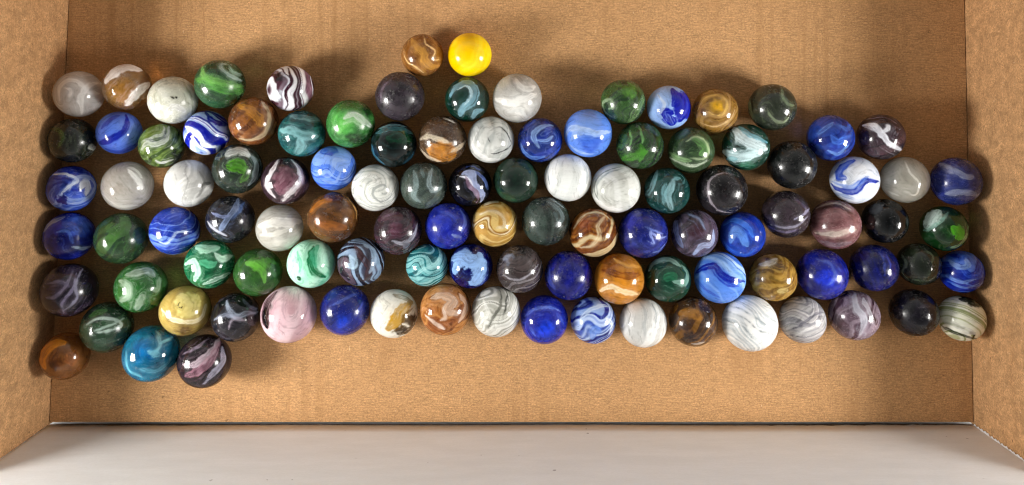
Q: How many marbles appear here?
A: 105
